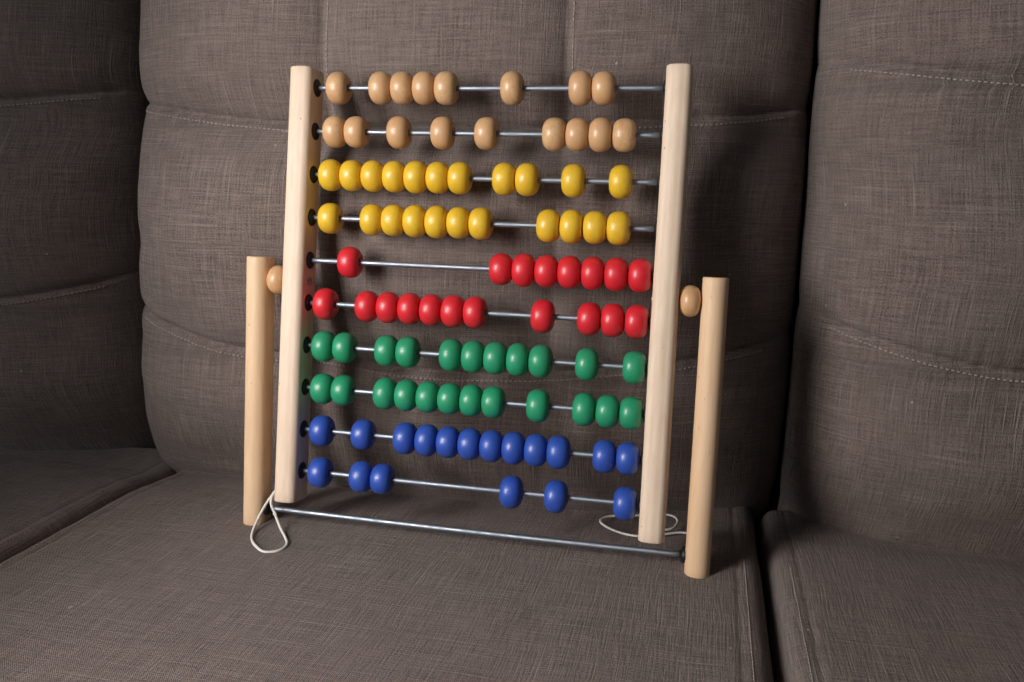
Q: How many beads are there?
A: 99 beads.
